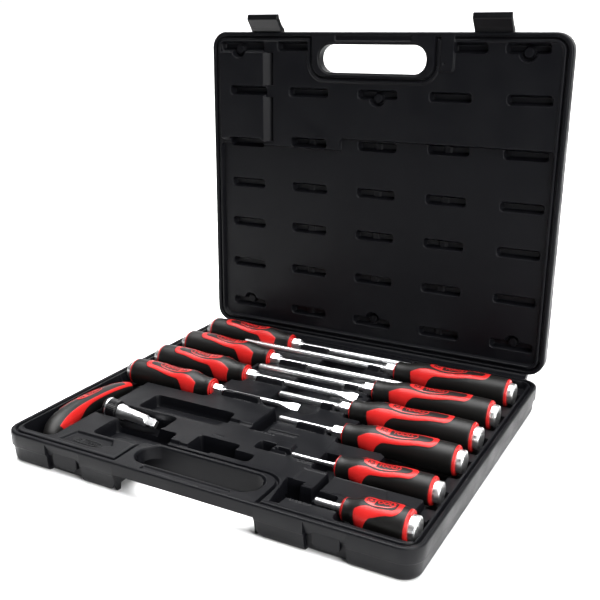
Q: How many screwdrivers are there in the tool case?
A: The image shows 10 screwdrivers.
